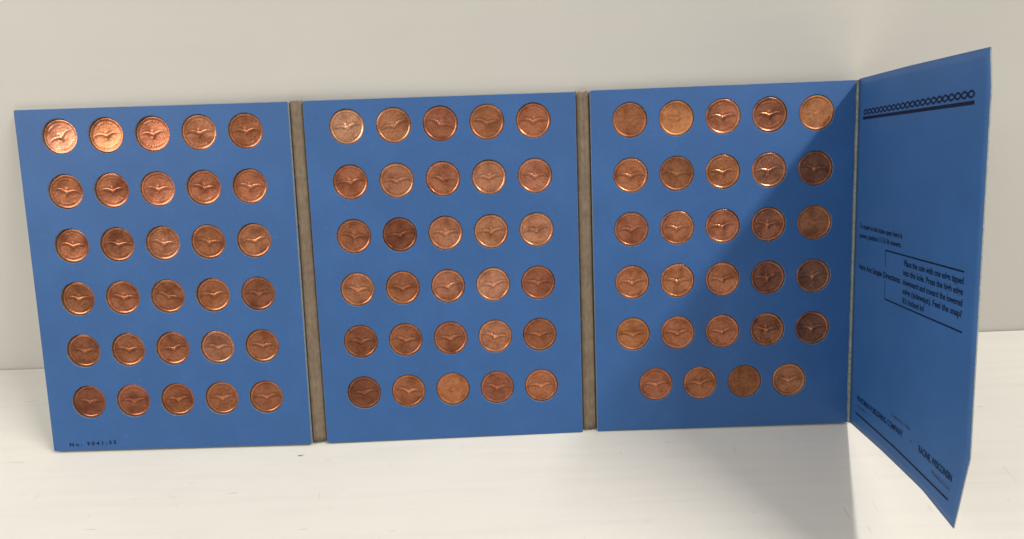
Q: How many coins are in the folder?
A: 89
